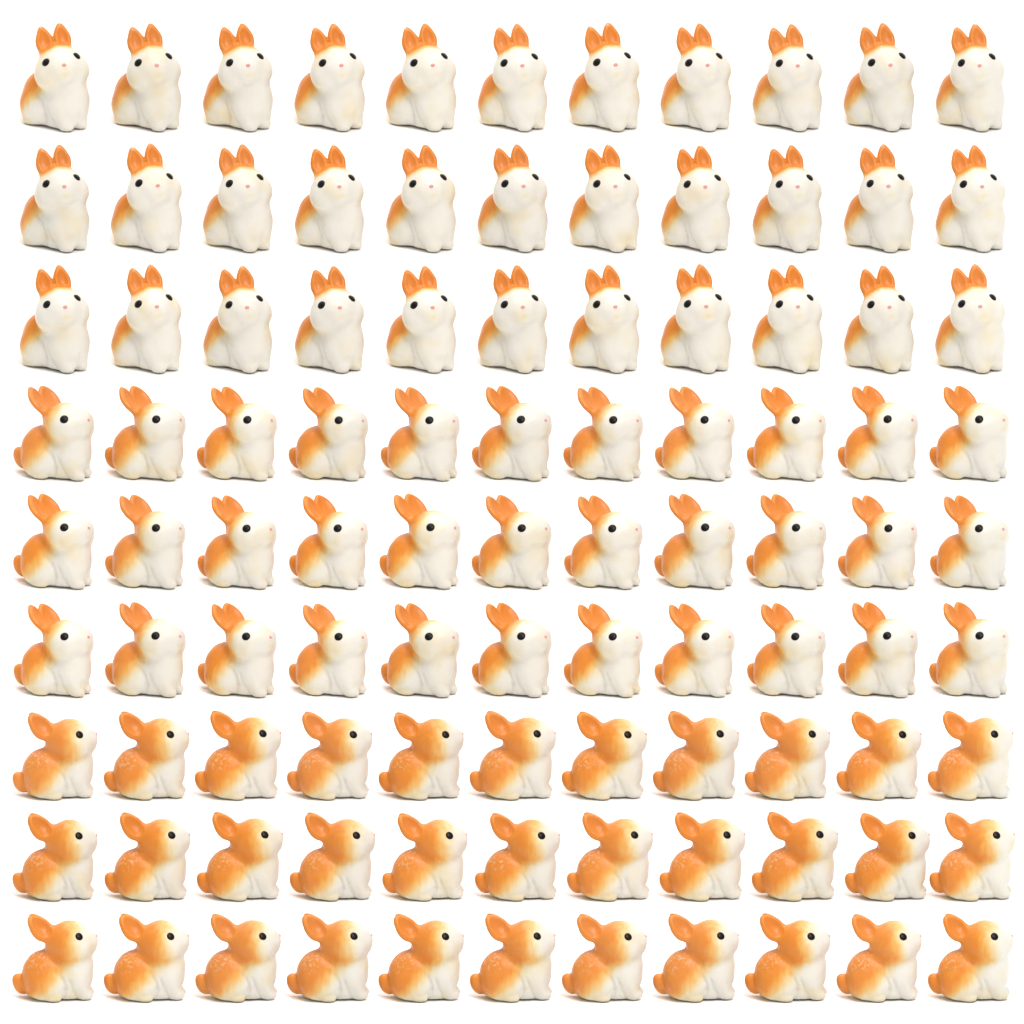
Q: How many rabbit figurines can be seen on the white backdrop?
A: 99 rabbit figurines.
